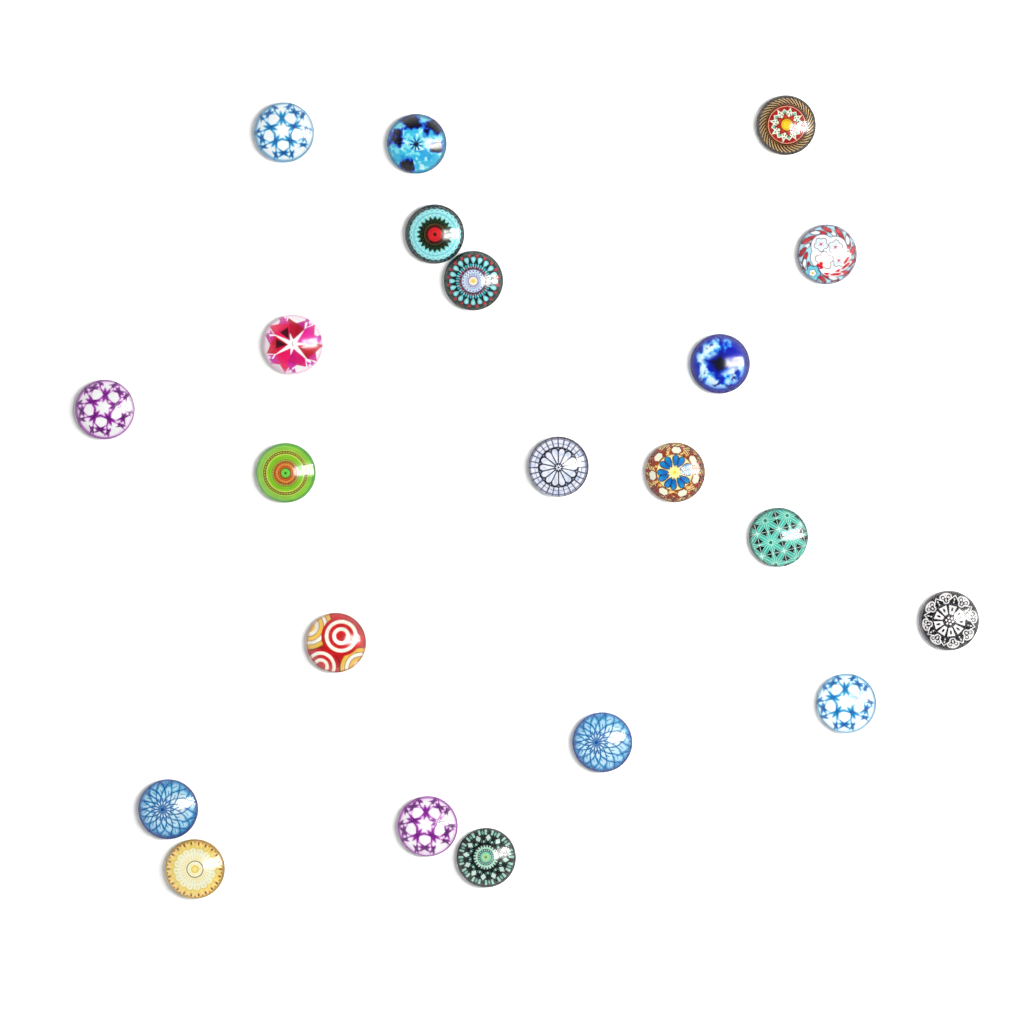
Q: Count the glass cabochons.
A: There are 21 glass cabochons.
